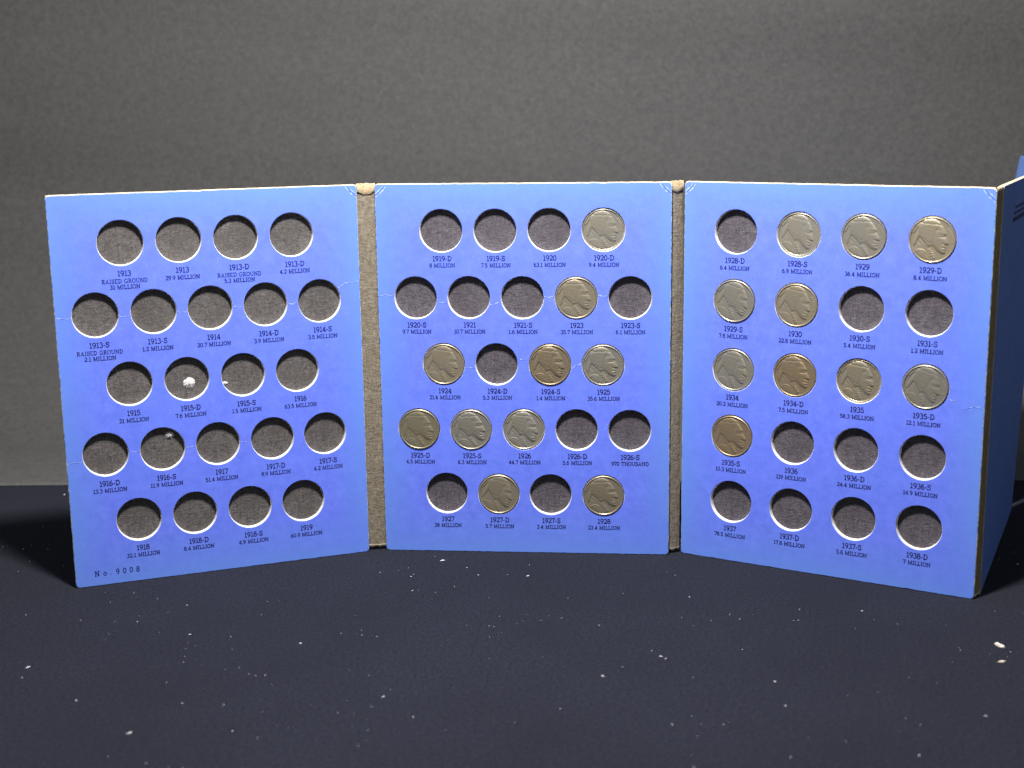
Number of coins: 20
